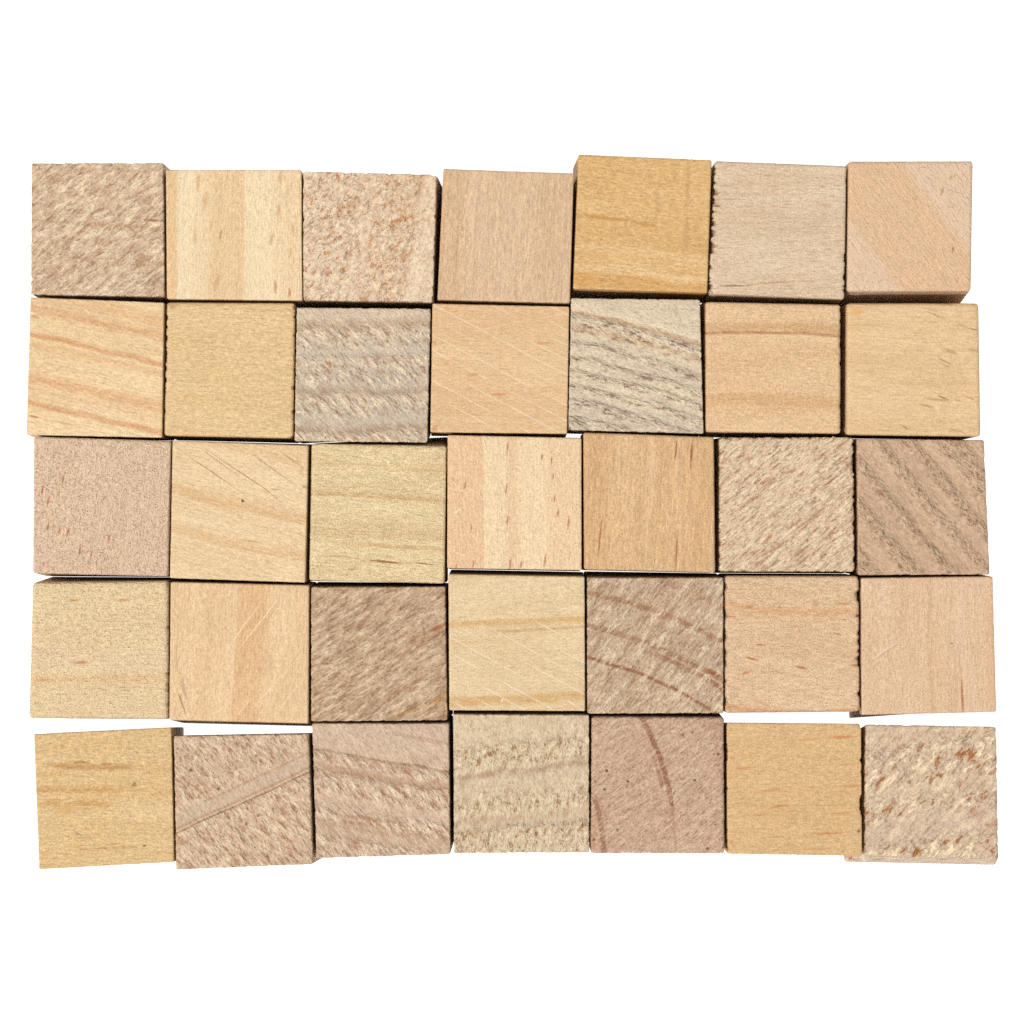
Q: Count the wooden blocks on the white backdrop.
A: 35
